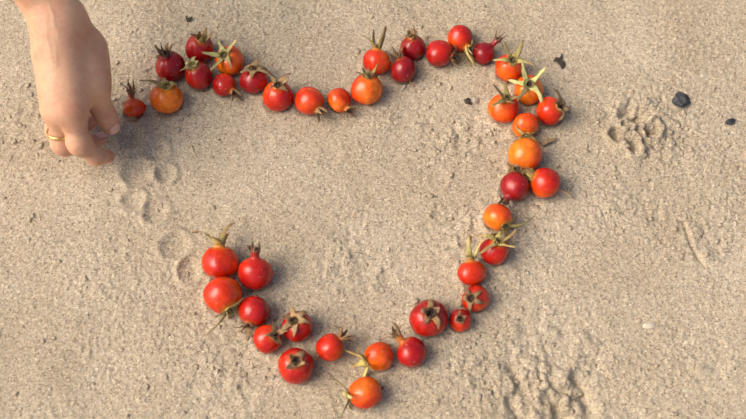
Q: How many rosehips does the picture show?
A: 43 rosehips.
